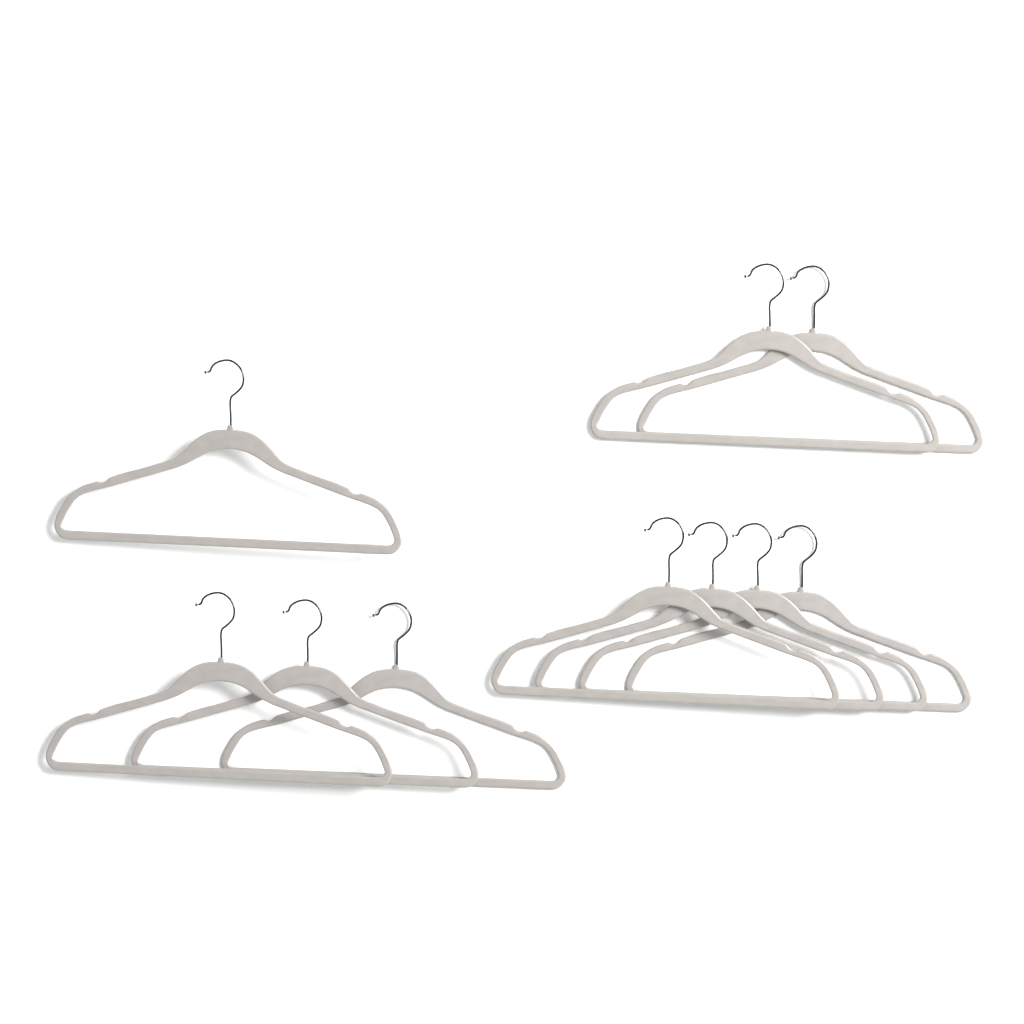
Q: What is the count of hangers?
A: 10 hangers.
